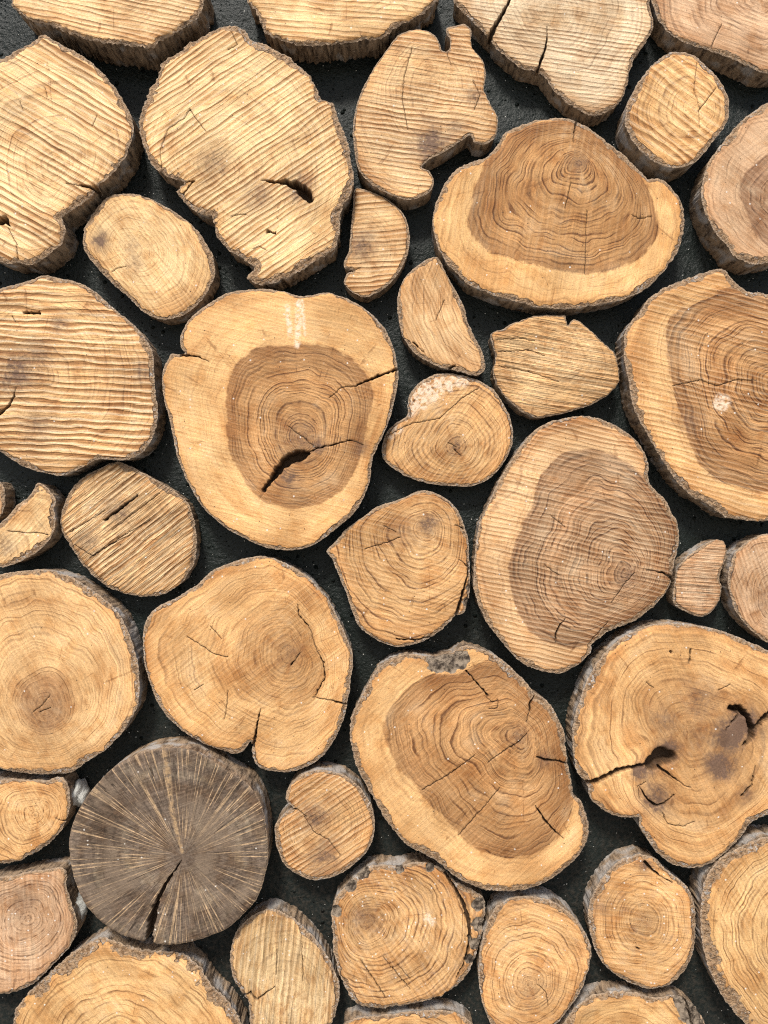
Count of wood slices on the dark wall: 41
